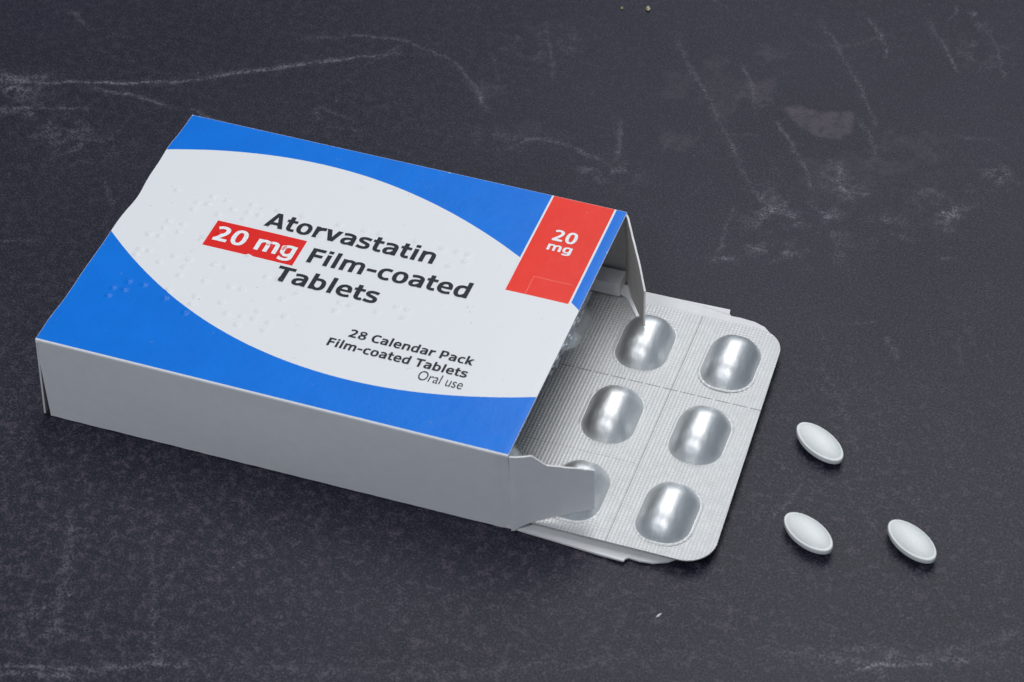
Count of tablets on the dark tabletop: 3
